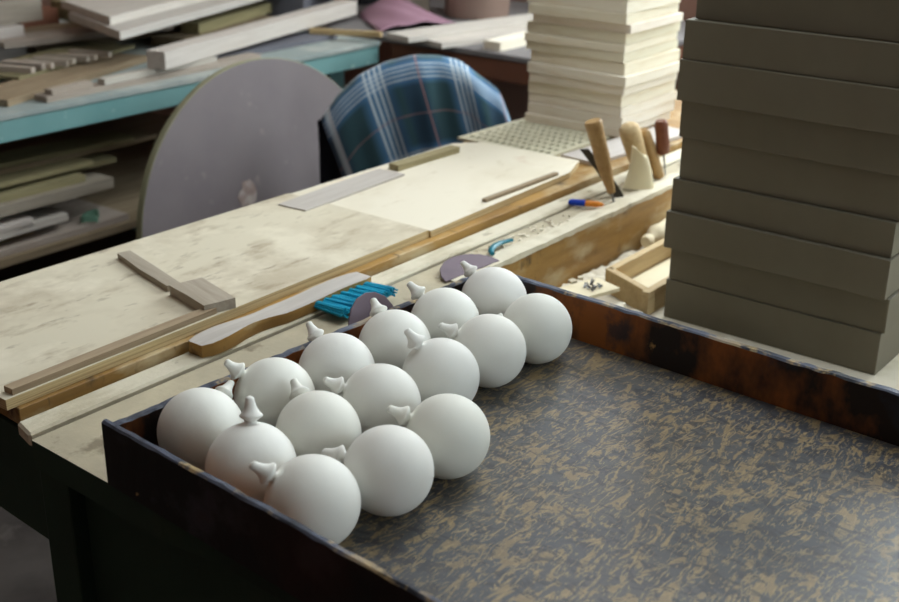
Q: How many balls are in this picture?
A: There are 15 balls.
